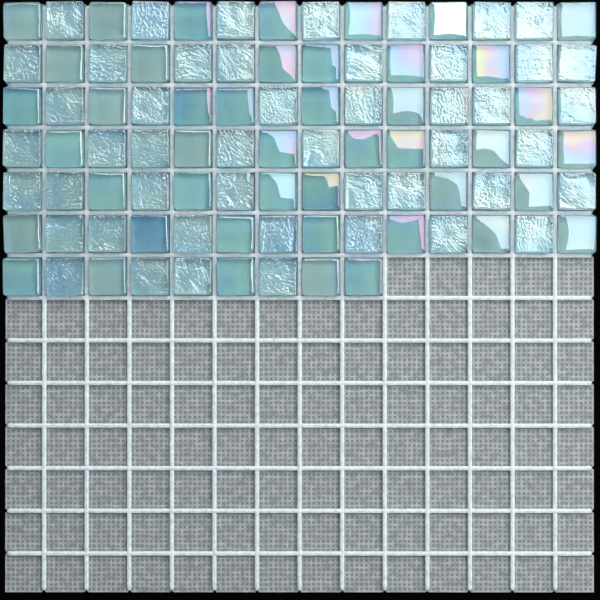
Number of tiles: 93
